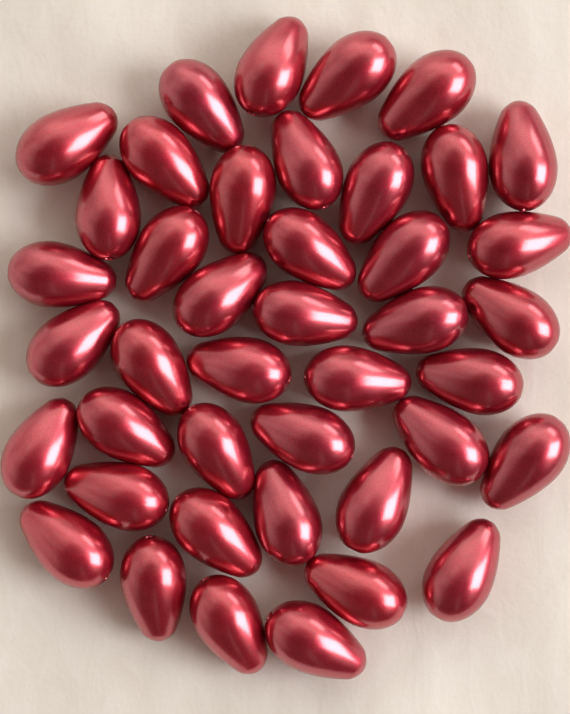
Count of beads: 42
